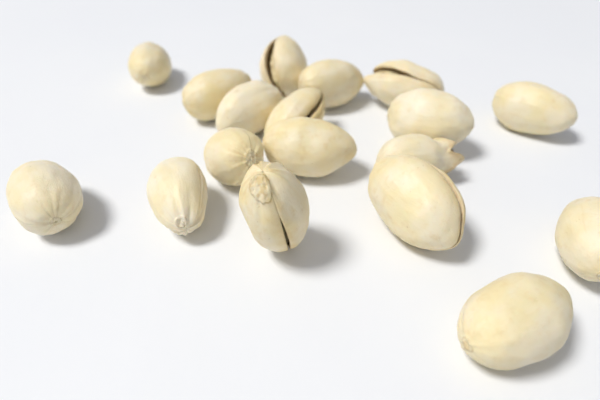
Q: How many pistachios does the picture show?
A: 18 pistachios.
